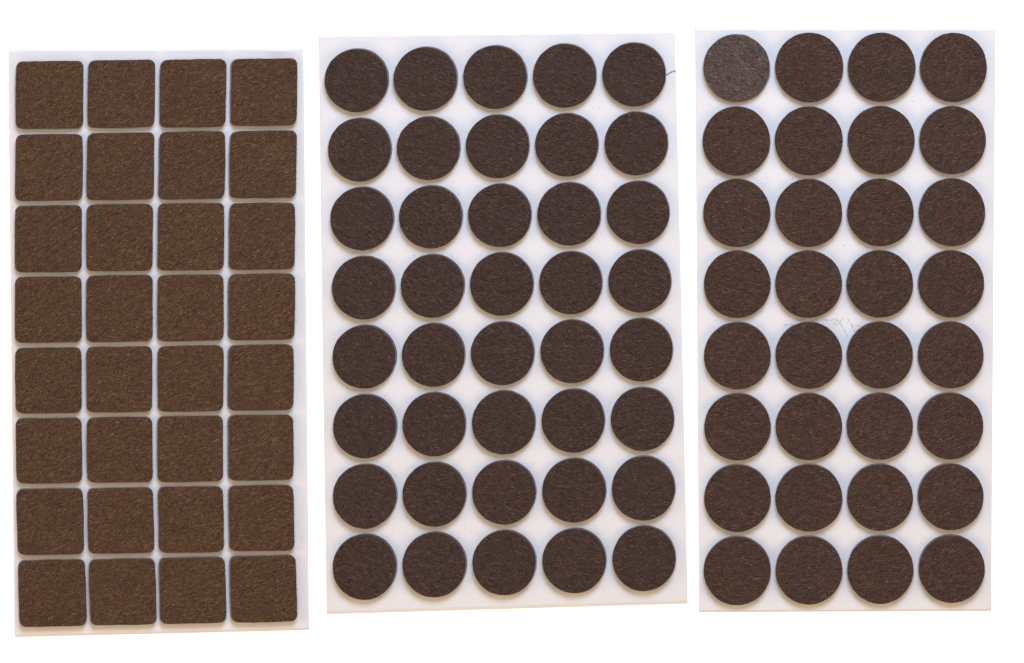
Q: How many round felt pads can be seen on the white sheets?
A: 72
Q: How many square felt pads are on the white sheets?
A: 32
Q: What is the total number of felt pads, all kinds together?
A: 104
